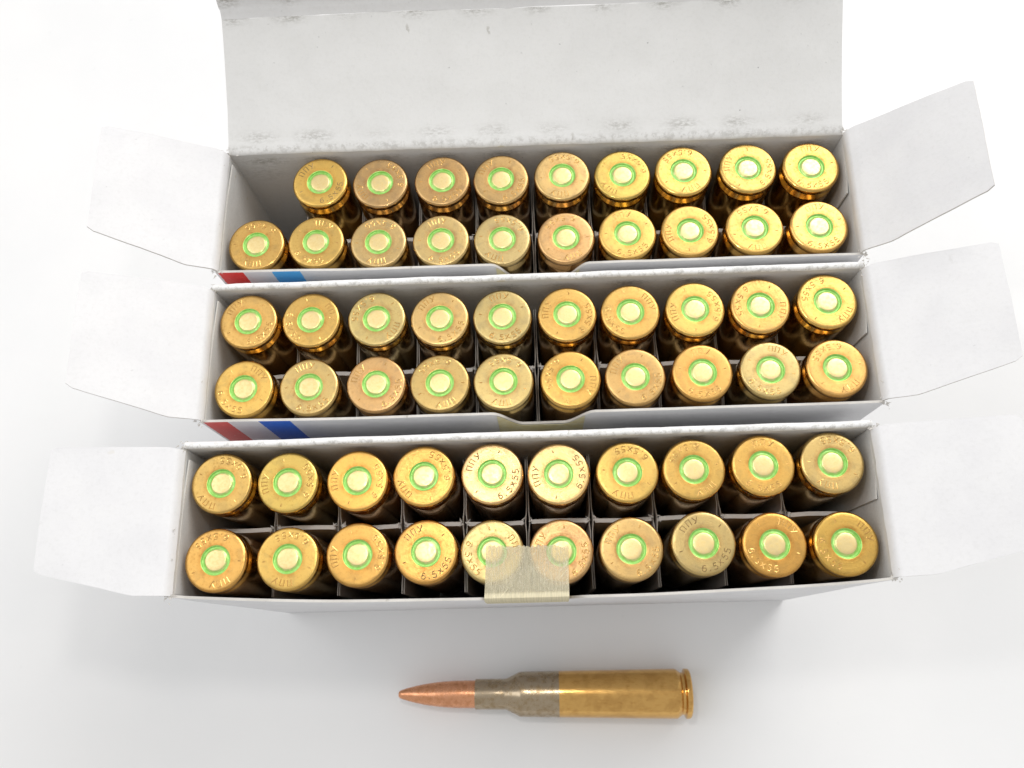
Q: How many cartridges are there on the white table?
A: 60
